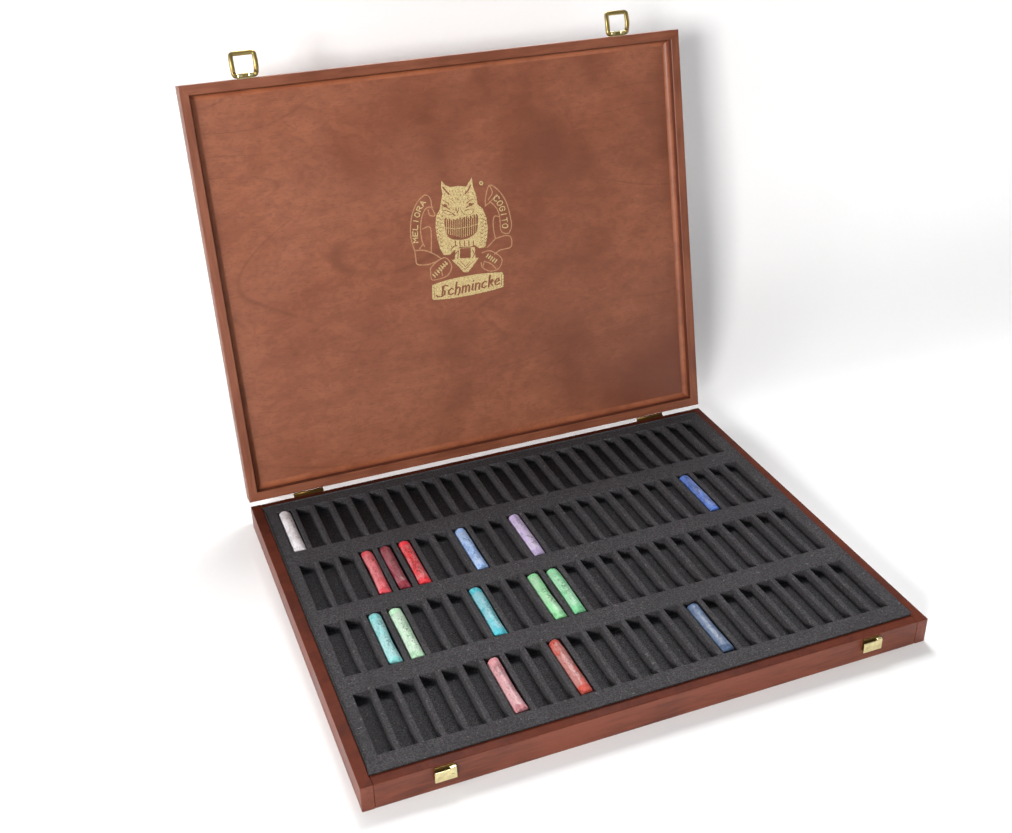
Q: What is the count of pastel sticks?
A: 15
